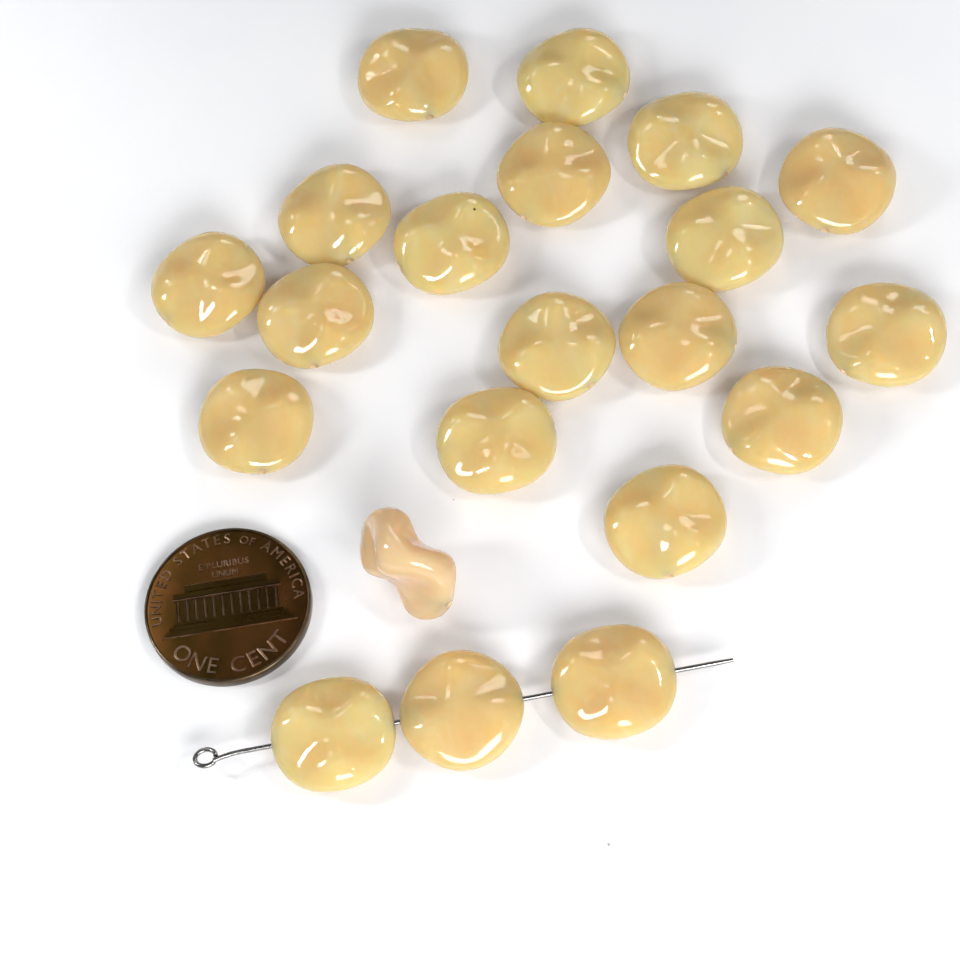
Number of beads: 21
